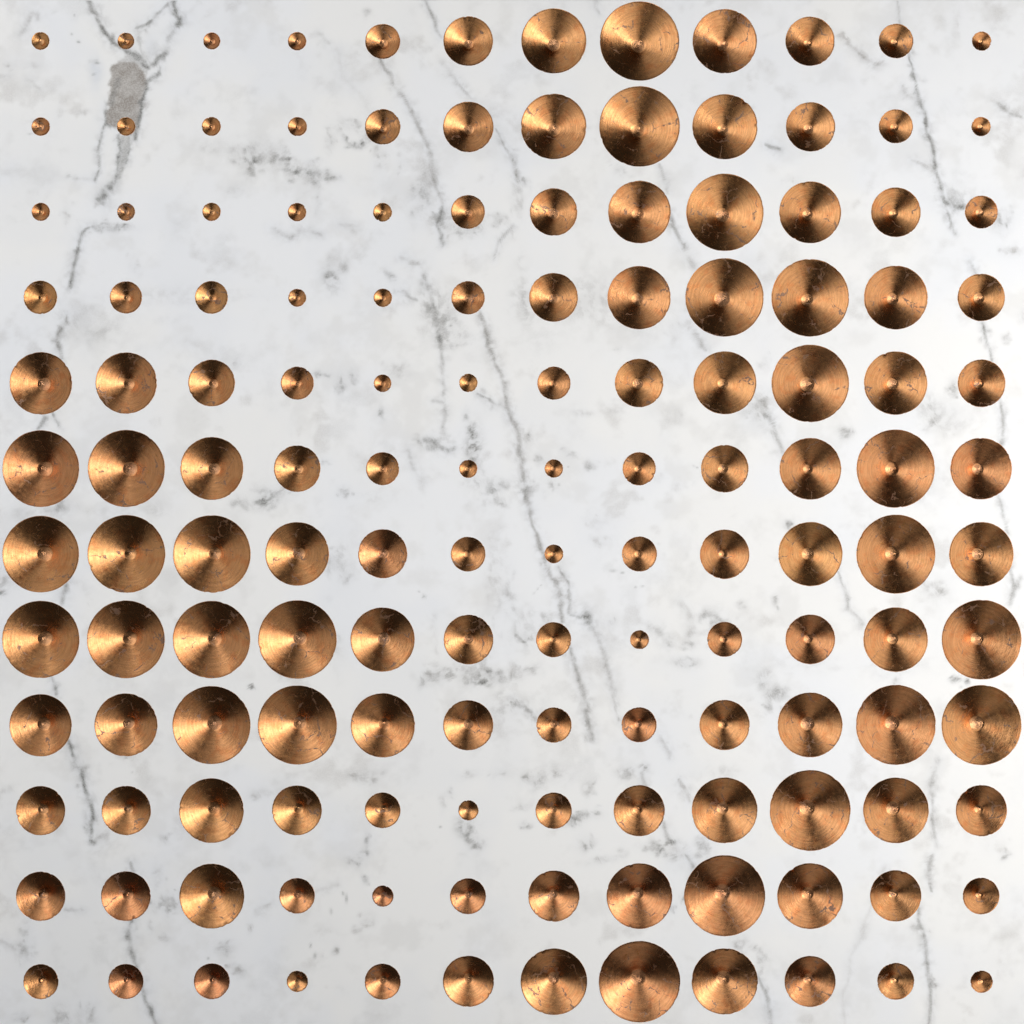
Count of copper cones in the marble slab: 144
